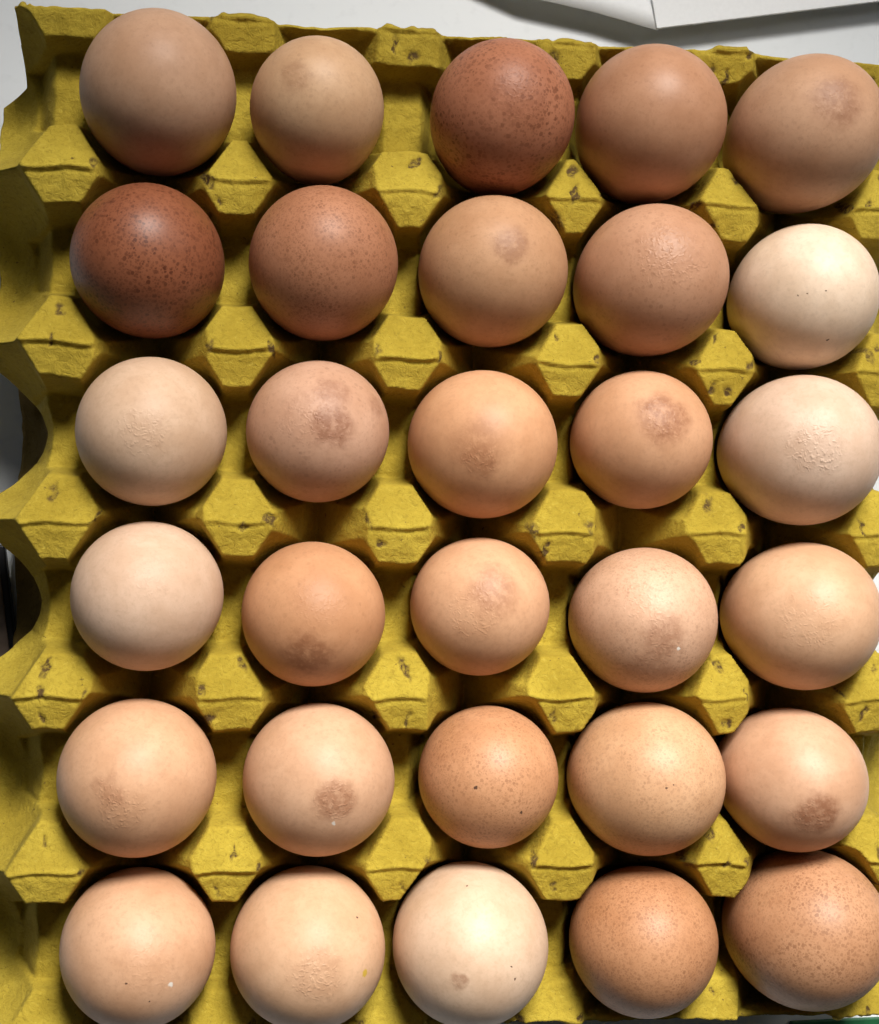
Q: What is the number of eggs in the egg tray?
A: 30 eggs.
